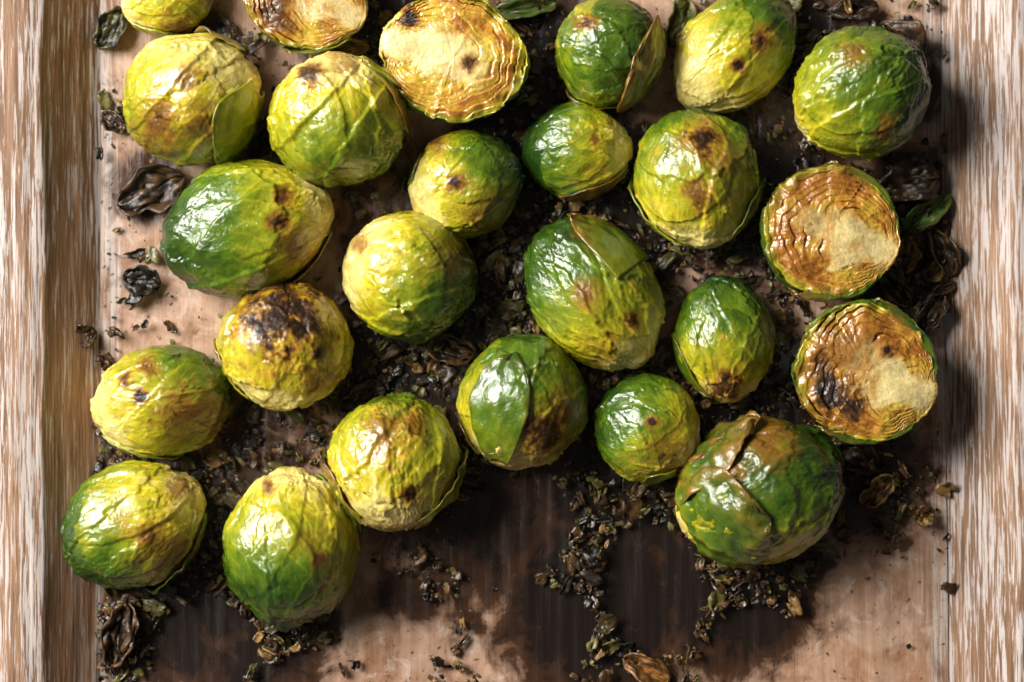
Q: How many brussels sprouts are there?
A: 25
